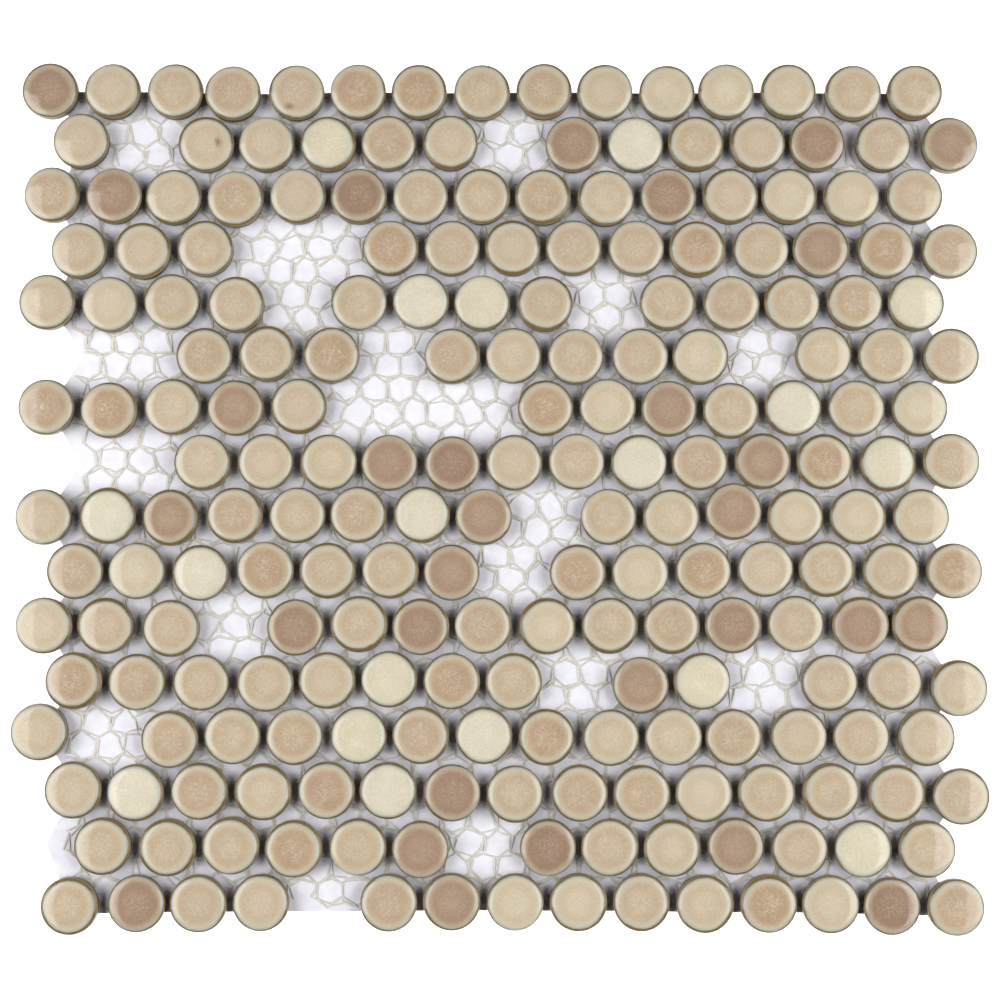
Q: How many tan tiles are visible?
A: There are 168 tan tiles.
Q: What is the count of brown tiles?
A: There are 30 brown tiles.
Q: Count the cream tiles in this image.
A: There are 18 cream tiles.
